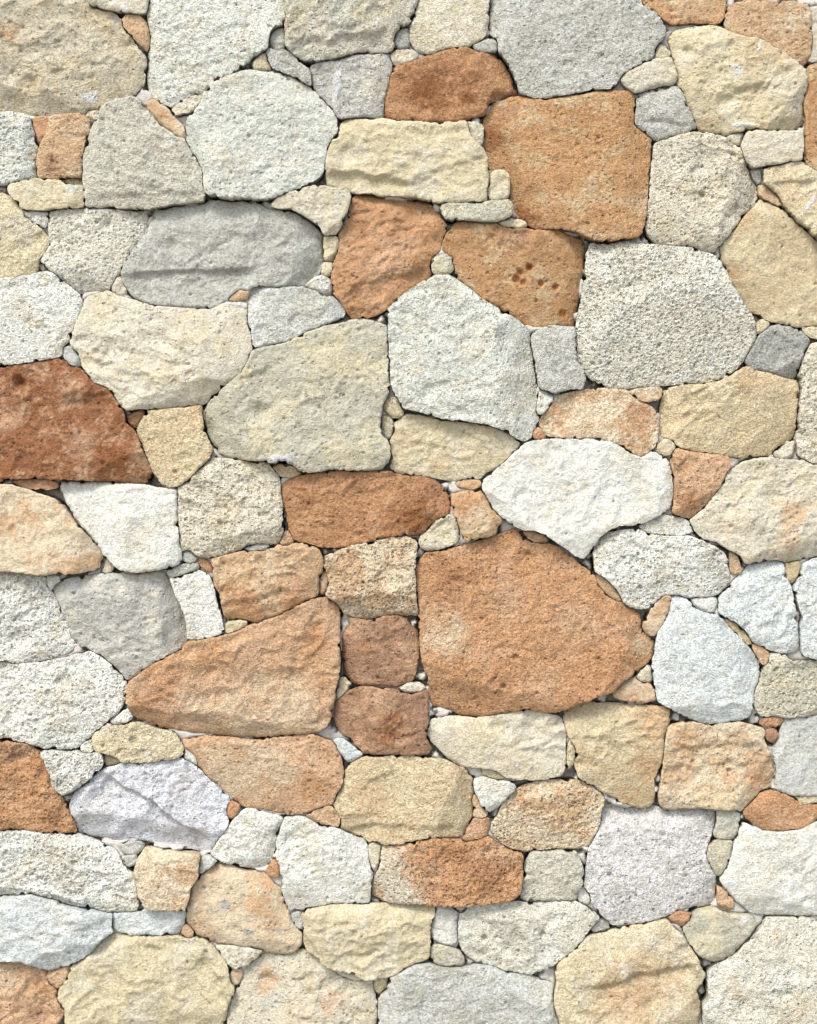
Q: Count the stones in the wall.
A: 200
